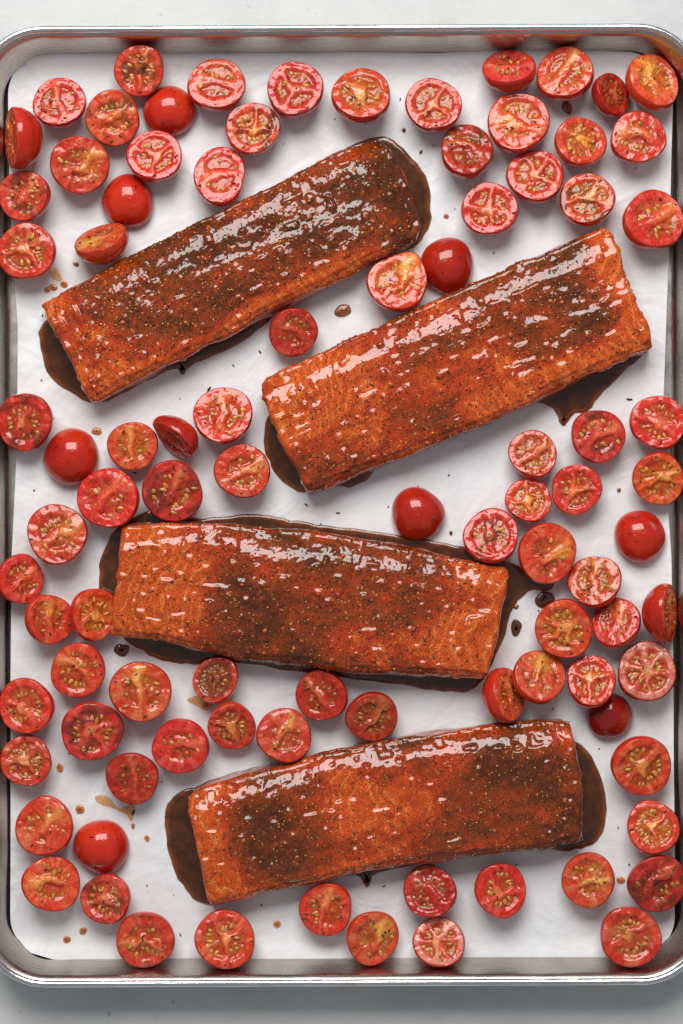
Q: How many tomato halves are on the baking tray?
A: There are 91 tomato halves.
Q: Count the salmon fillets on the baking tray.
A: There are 4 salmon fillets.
